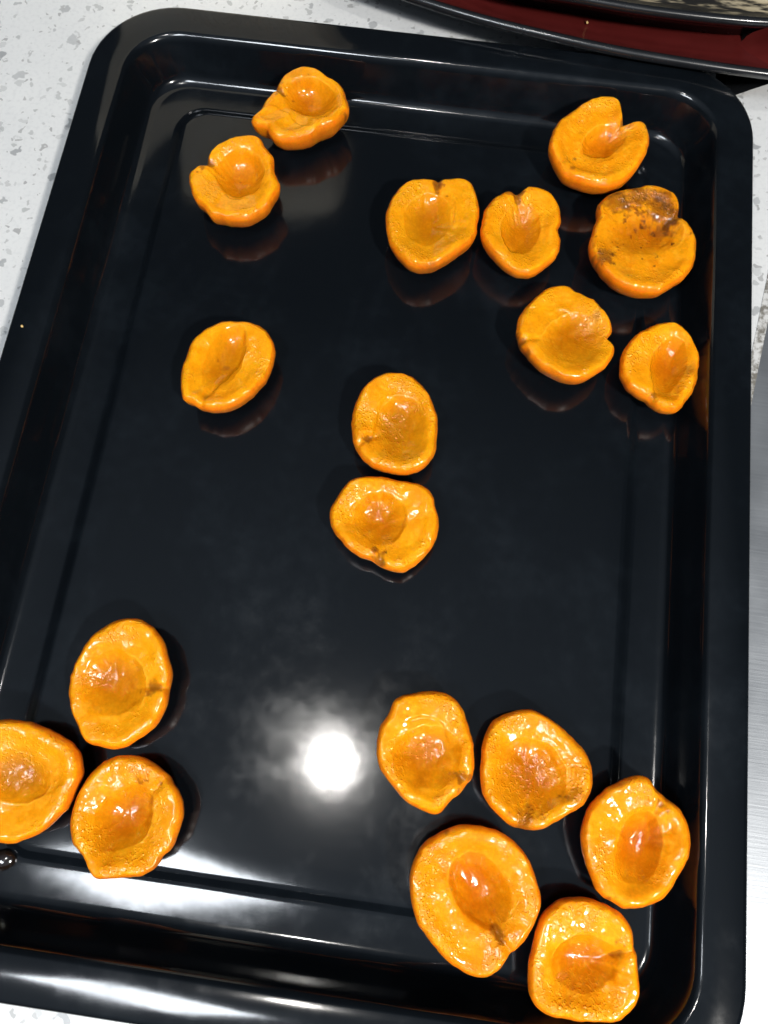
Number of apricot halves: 19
